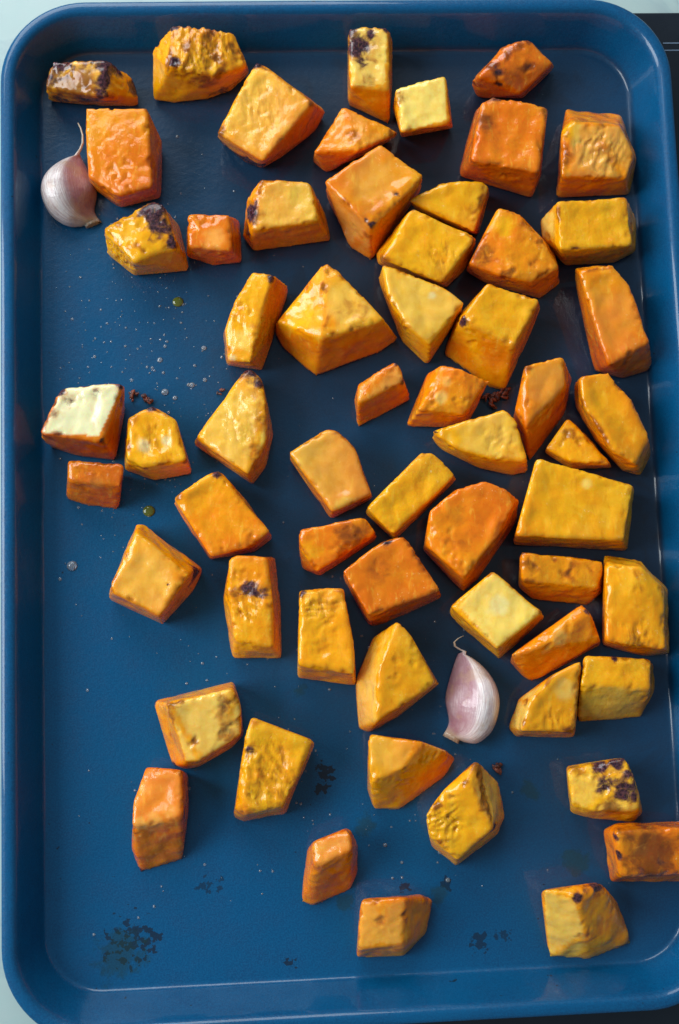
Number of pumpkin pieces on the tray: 60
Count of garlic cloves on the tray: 2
